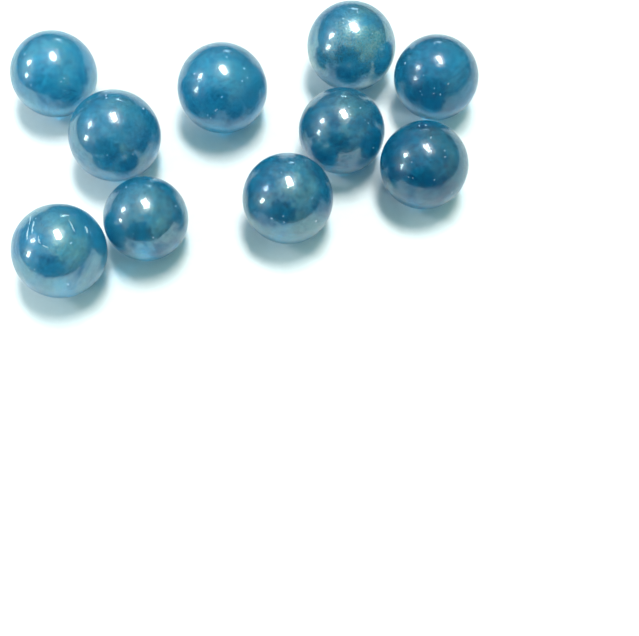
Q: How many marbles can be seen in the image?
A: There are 10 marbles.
